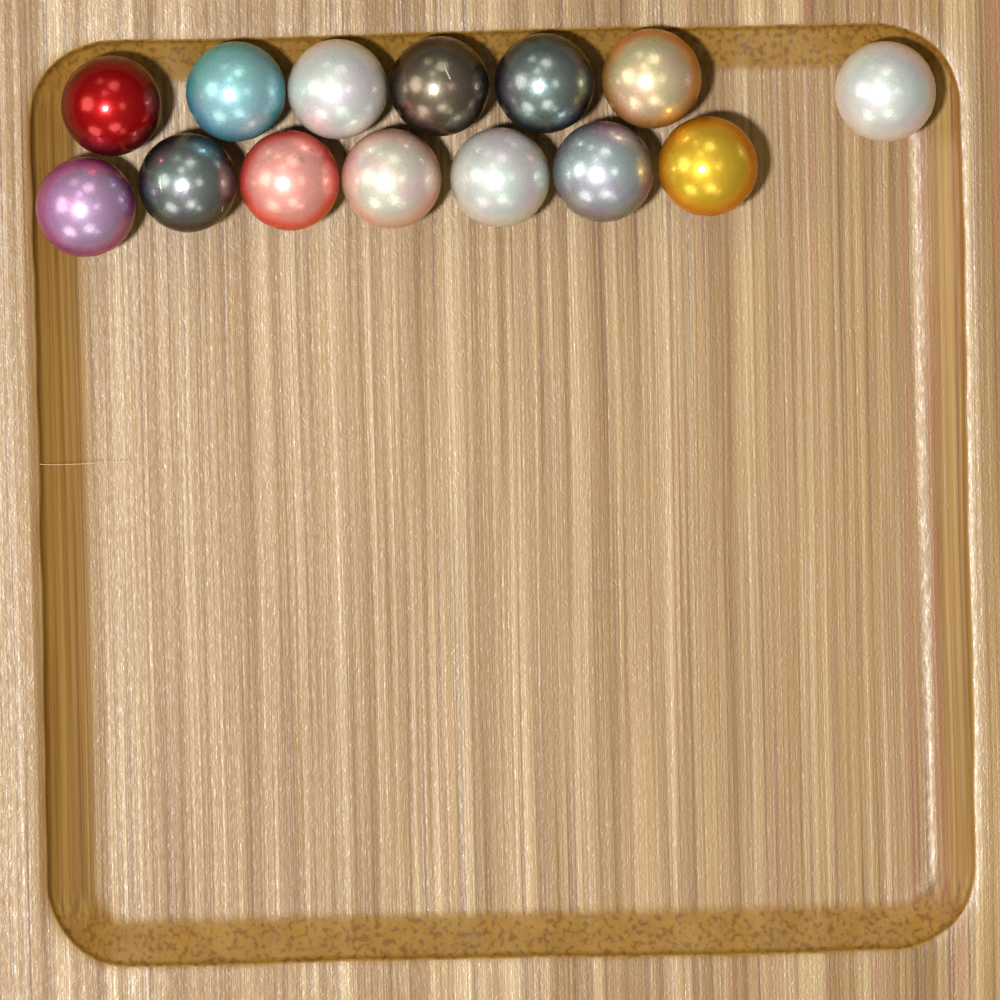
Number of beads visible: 14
